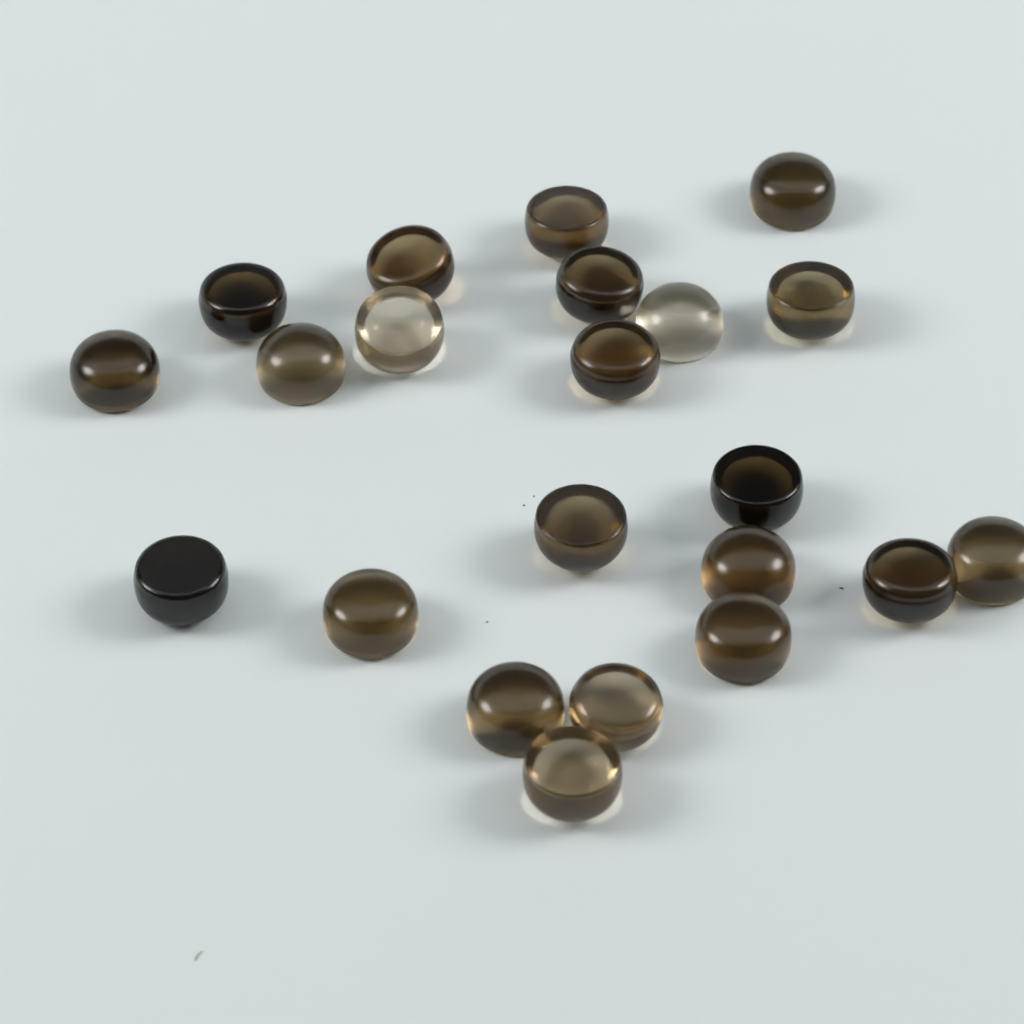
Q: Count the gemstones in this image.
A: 22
